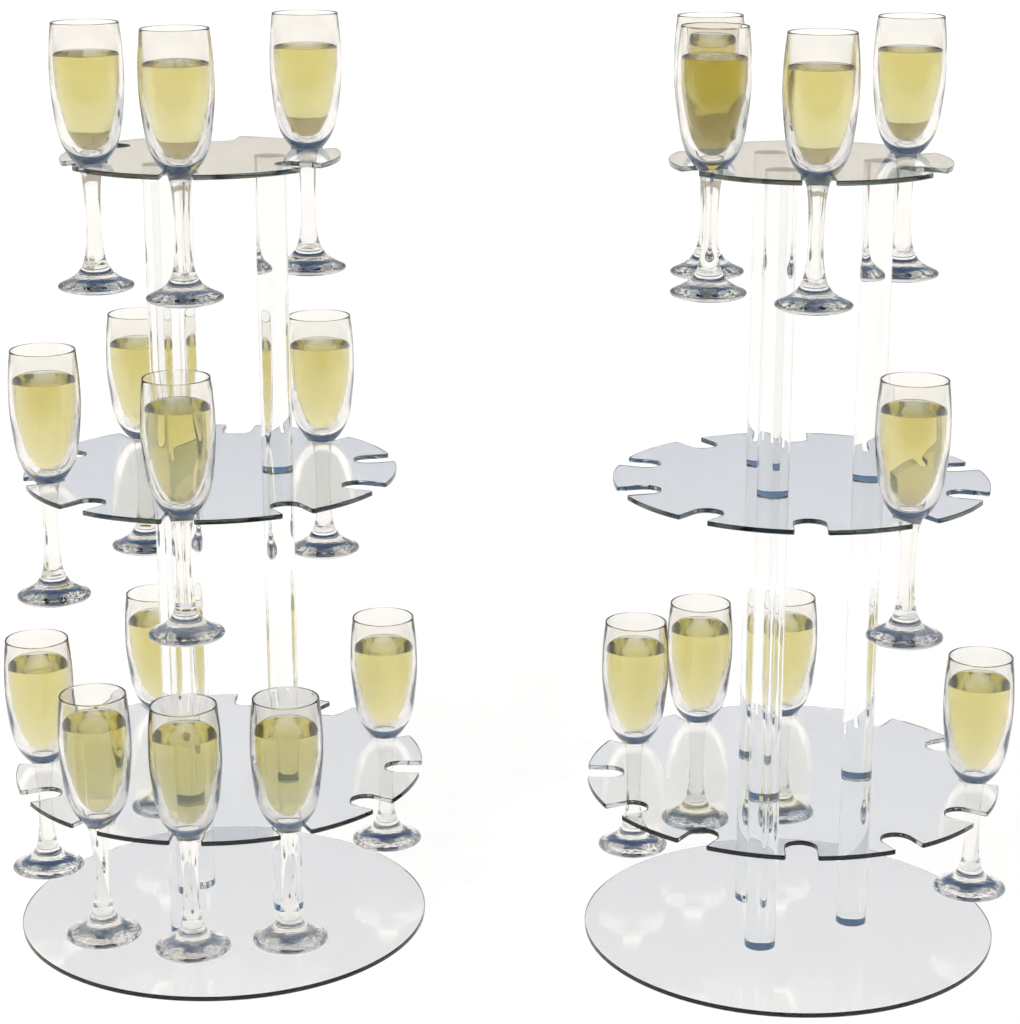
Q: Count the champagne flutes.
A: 22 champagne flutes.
